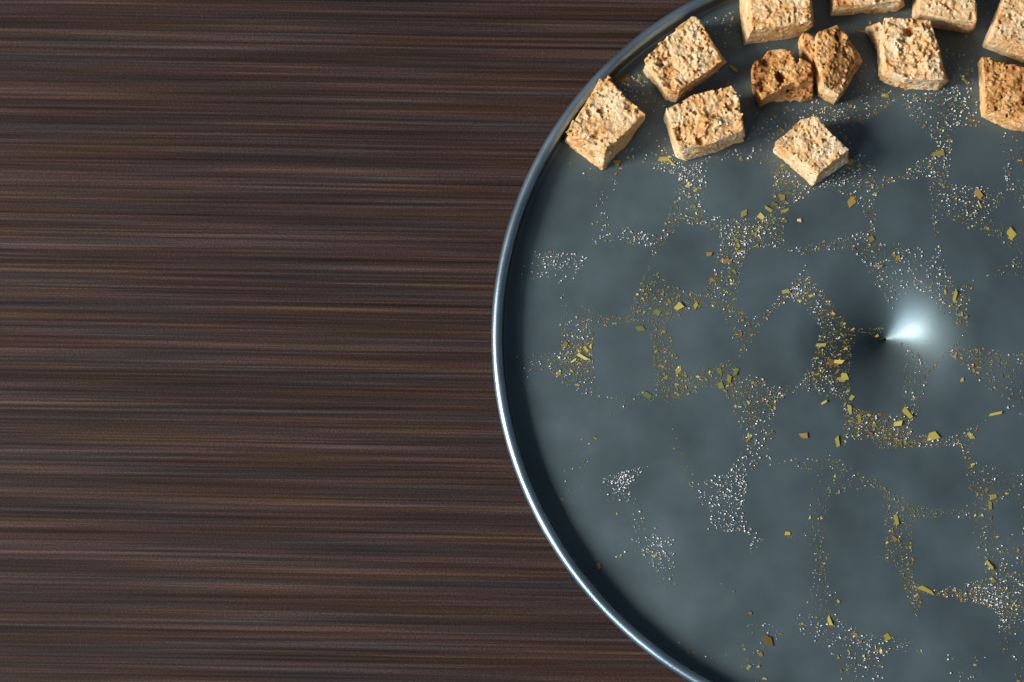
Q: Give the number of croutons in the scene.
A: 12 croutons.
